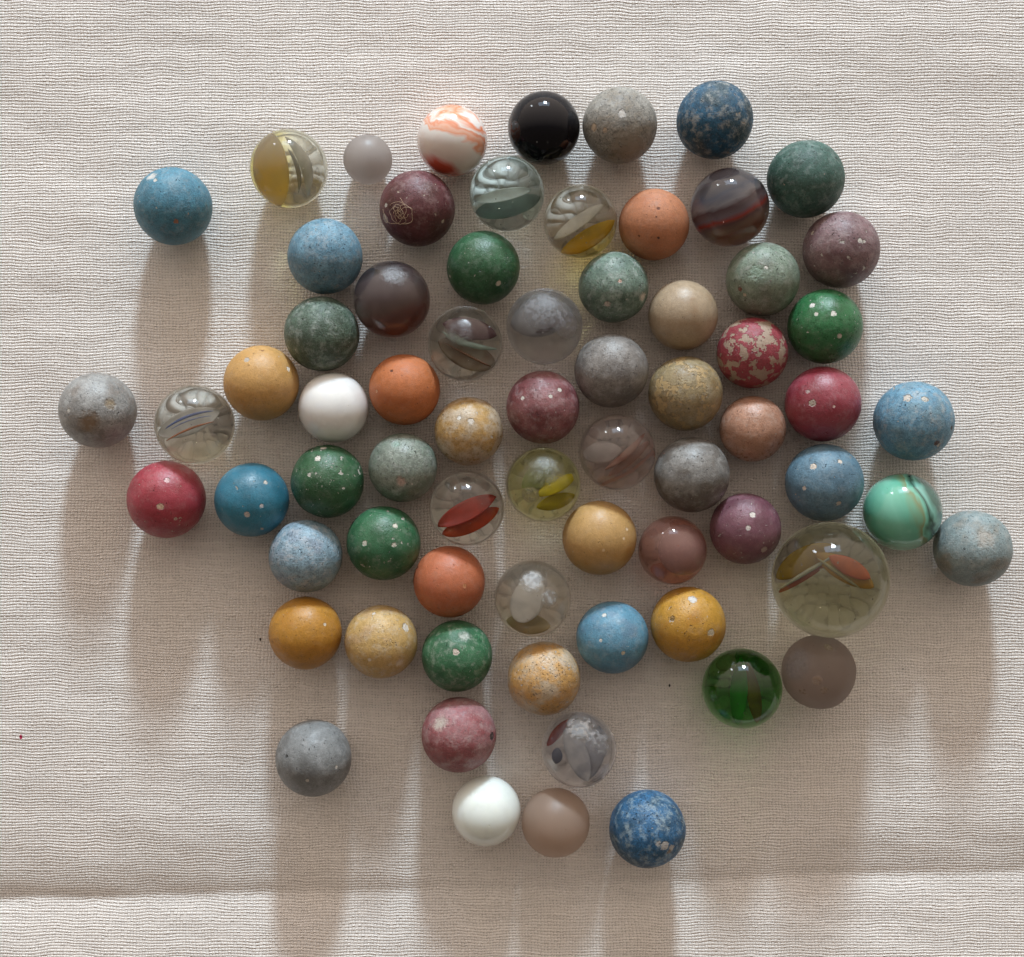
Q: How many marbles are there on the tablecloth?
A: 70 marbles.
